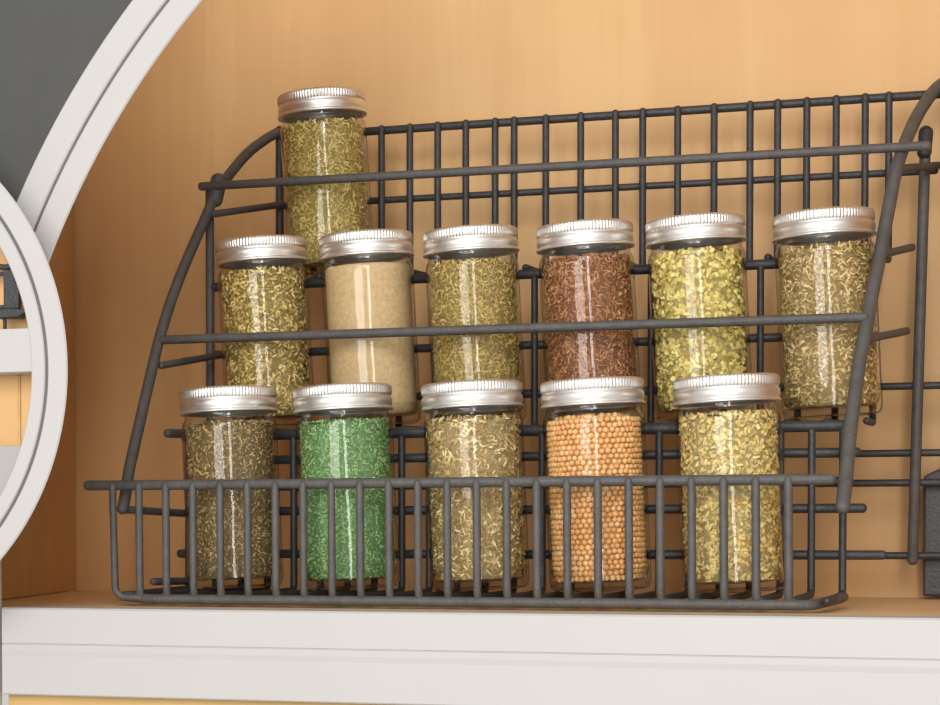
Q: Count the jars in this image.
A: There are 12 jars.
